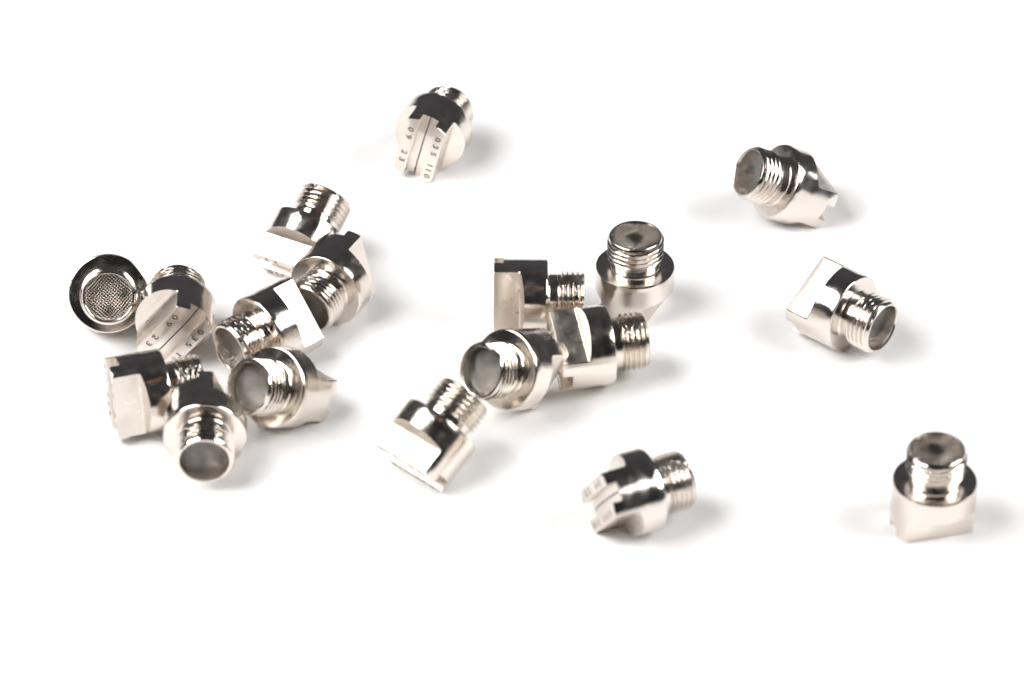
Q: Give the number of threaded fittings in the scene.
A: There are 18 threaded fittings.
